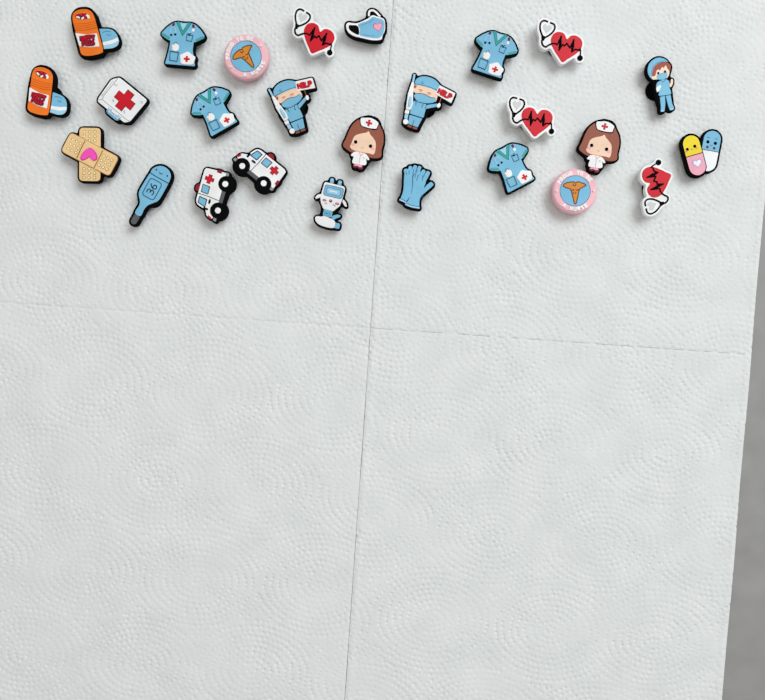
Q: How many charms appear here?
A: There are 26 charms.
